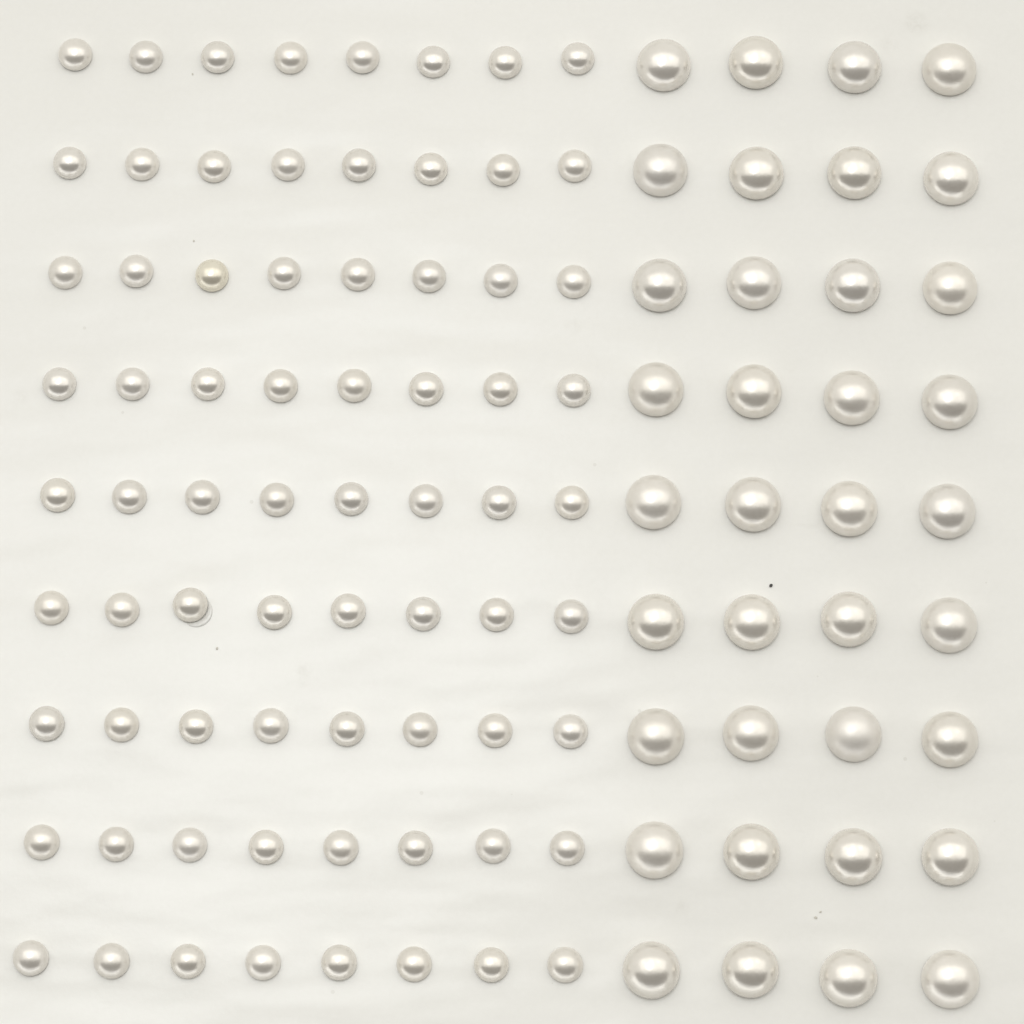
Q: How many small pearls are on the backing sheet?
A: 72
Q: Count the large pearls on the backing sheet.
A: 36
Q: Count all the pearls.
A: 108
